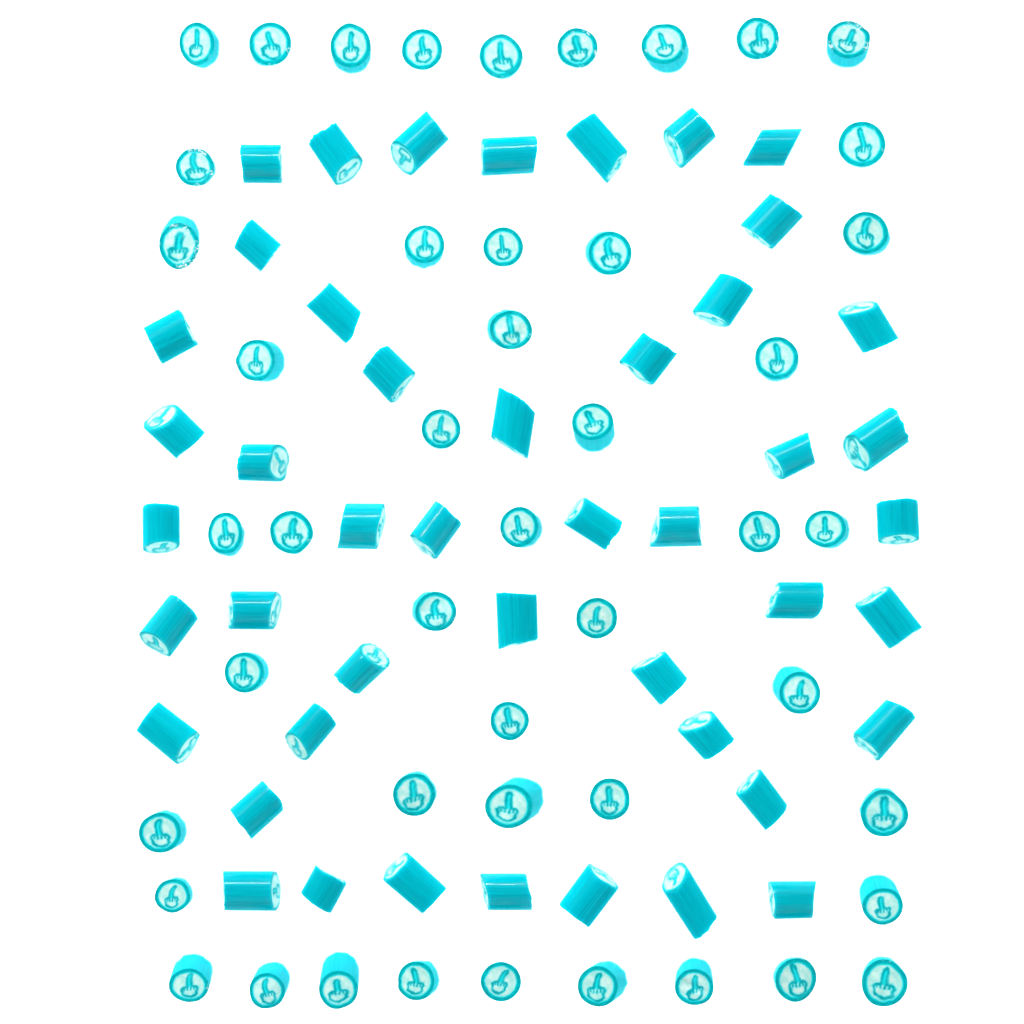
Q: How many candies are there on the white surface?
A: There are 93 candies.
